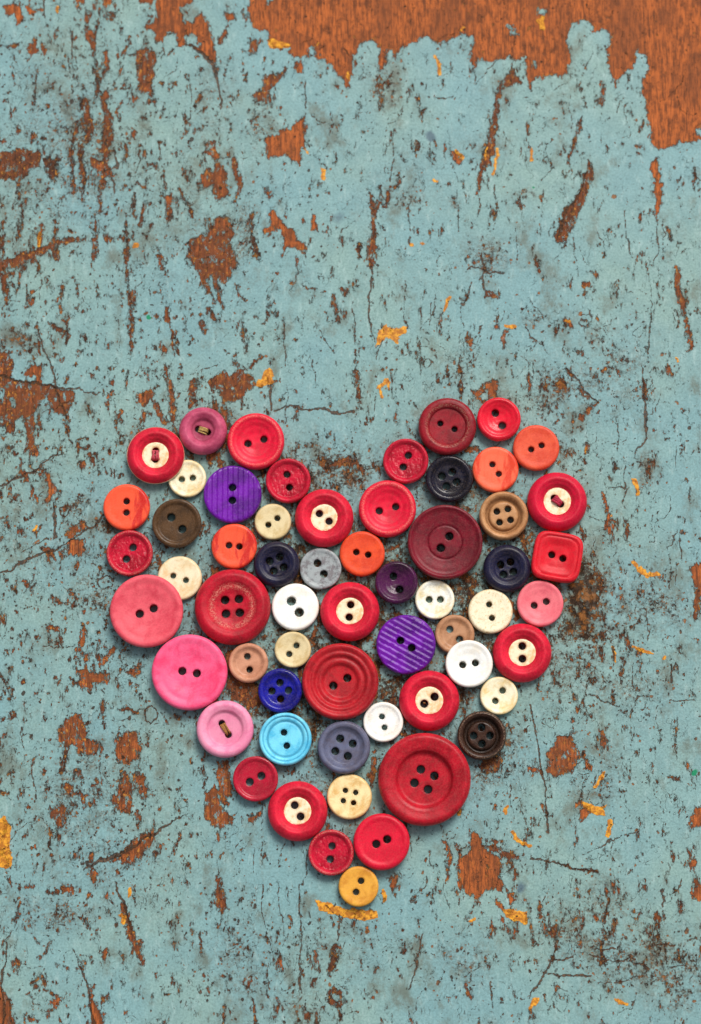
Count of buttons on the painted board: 59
